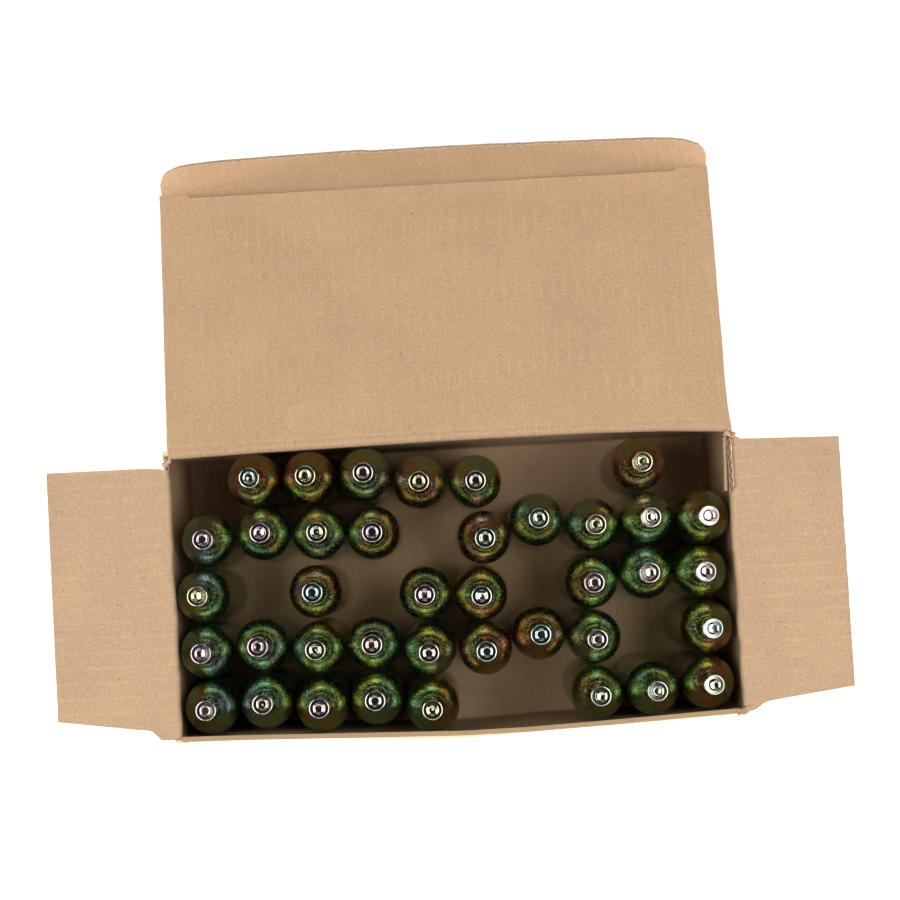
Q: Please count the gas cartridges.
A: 39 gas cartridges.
